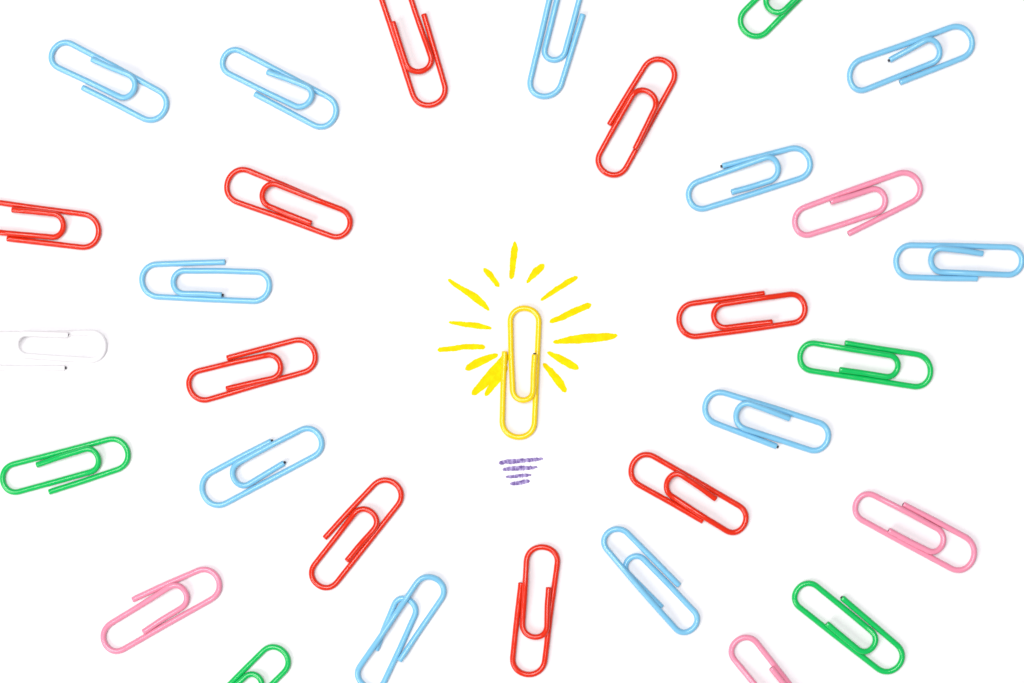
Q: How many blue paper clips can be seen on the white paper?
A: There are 11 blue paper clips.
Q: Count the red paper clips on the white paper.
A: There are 9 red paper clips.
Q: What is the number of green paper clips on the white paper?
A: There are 5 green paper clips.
